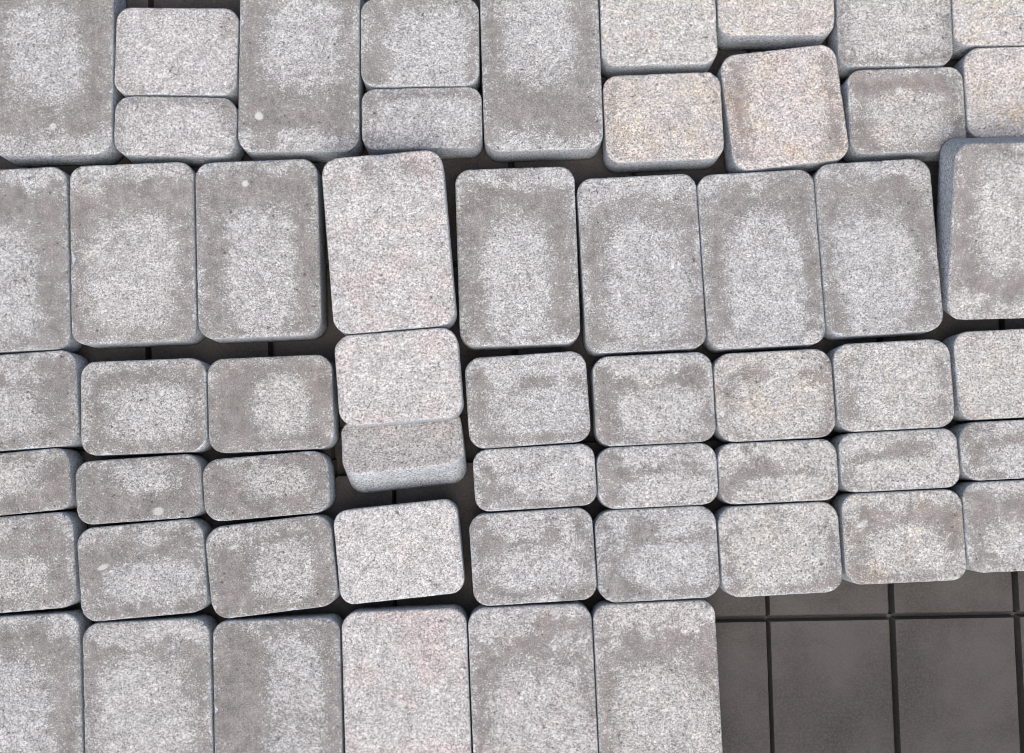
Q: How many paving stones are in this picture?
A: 57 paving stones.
